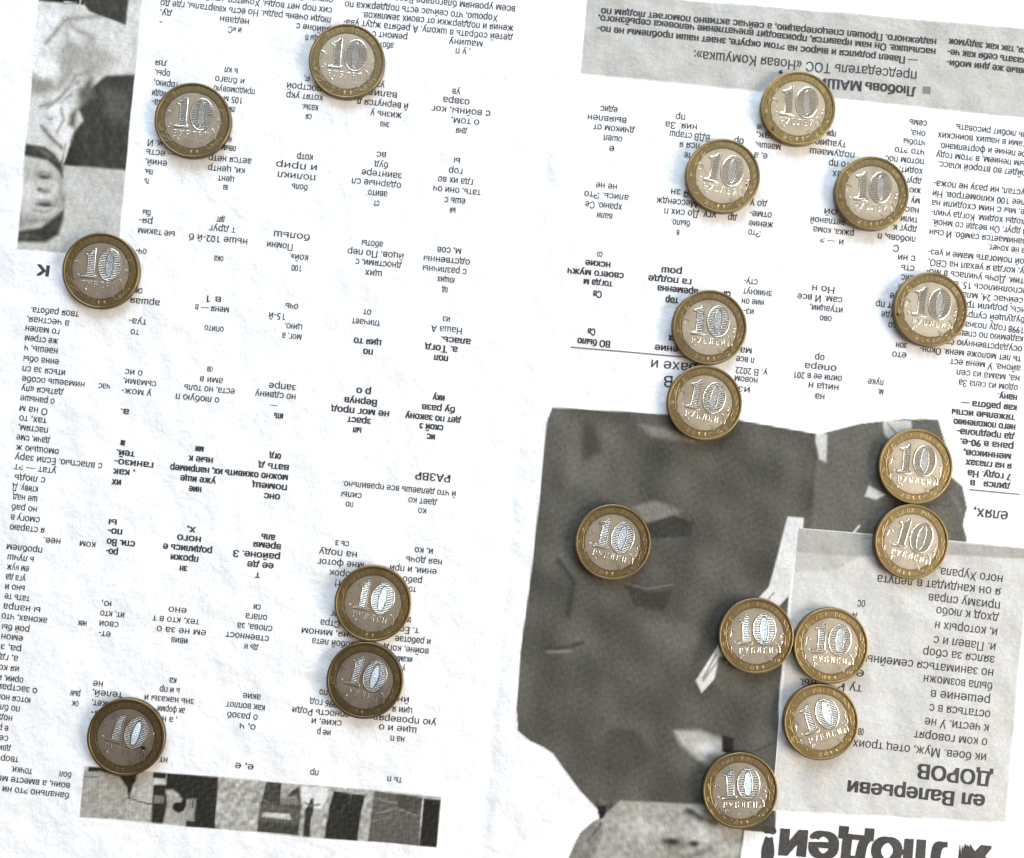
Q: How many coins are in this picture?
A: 19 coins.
